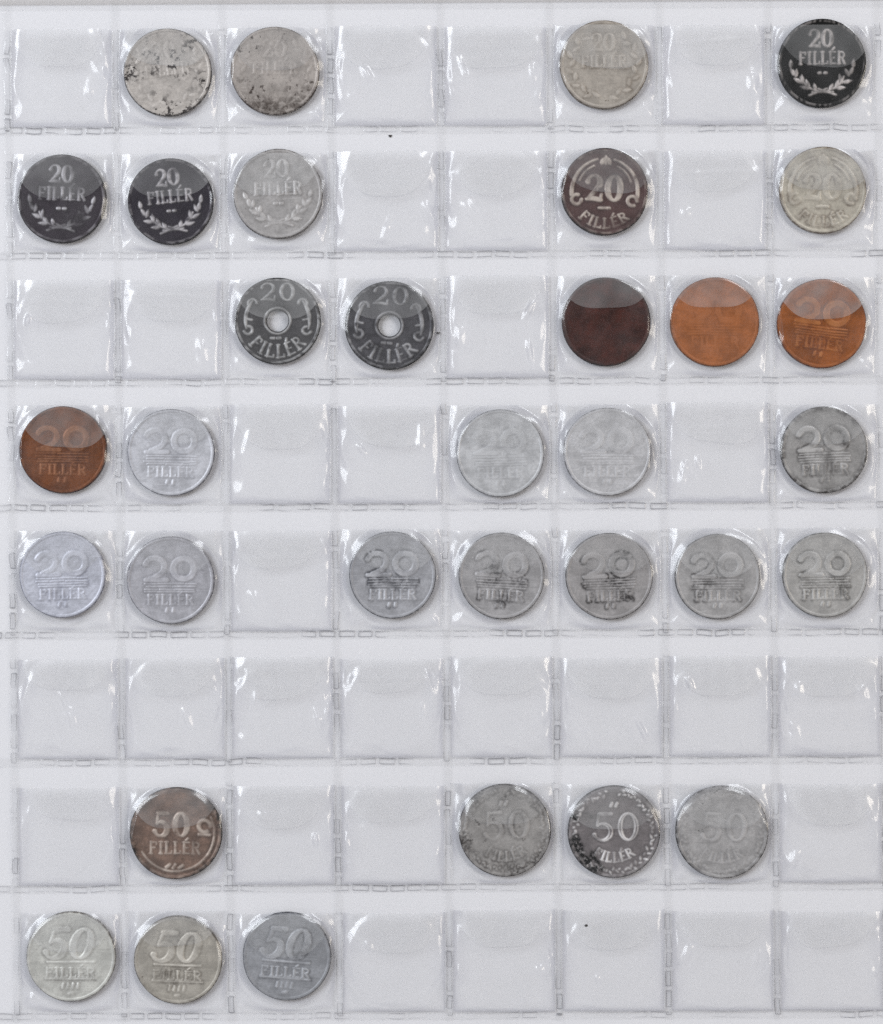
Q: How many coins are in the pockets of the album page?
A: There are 33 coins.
